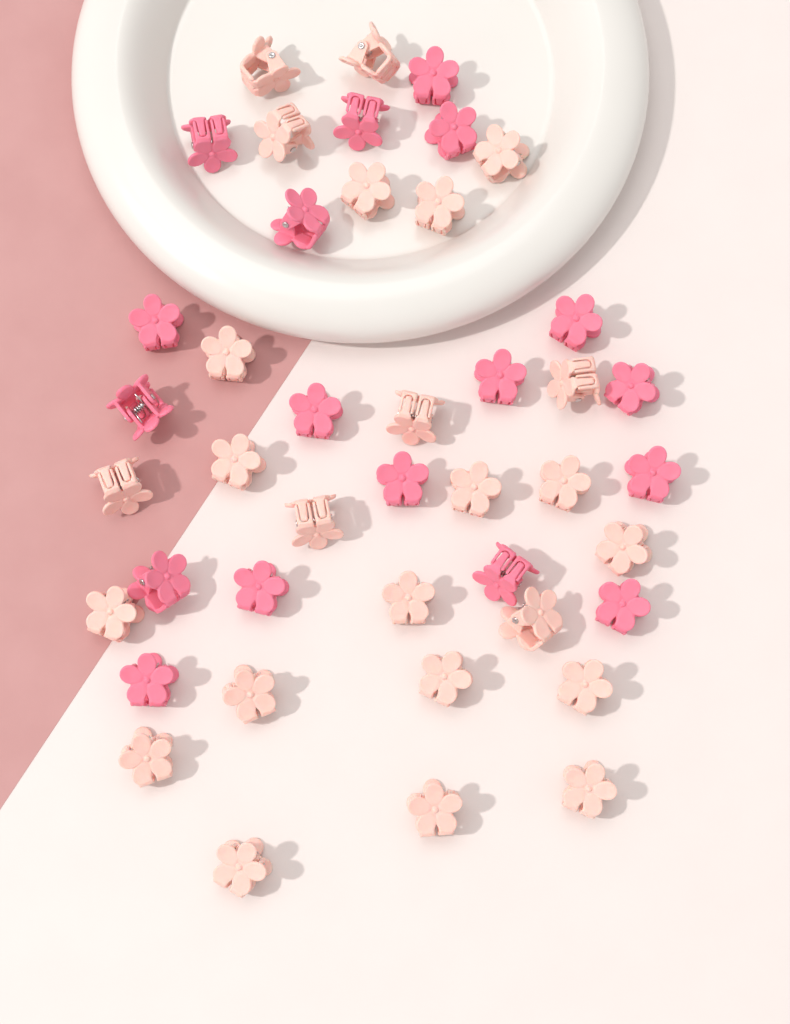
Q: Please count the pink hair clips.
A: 18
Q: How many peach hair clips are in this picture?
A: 25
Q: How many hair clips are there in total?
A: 43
